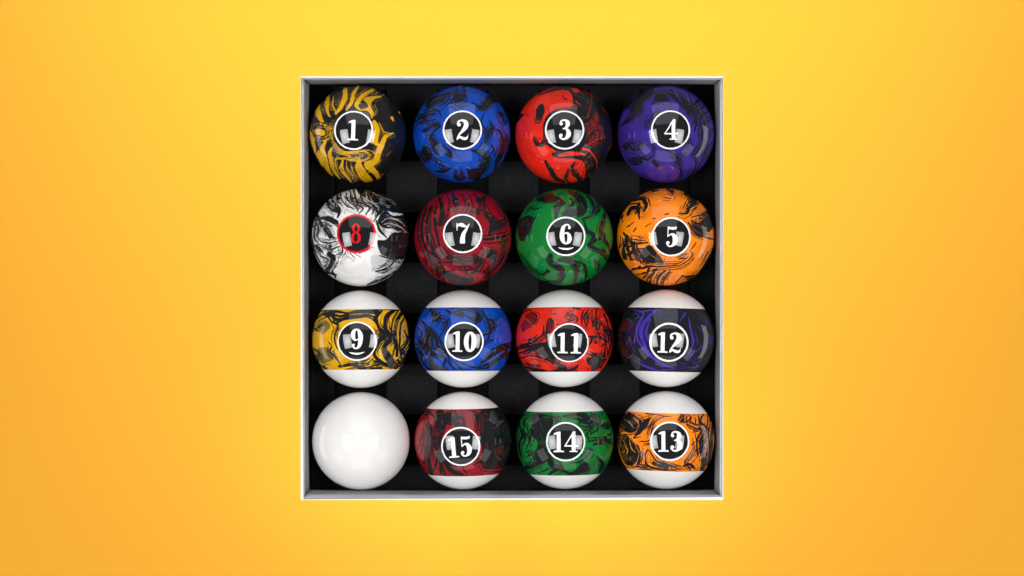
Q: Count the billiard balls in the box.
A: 16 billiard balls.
